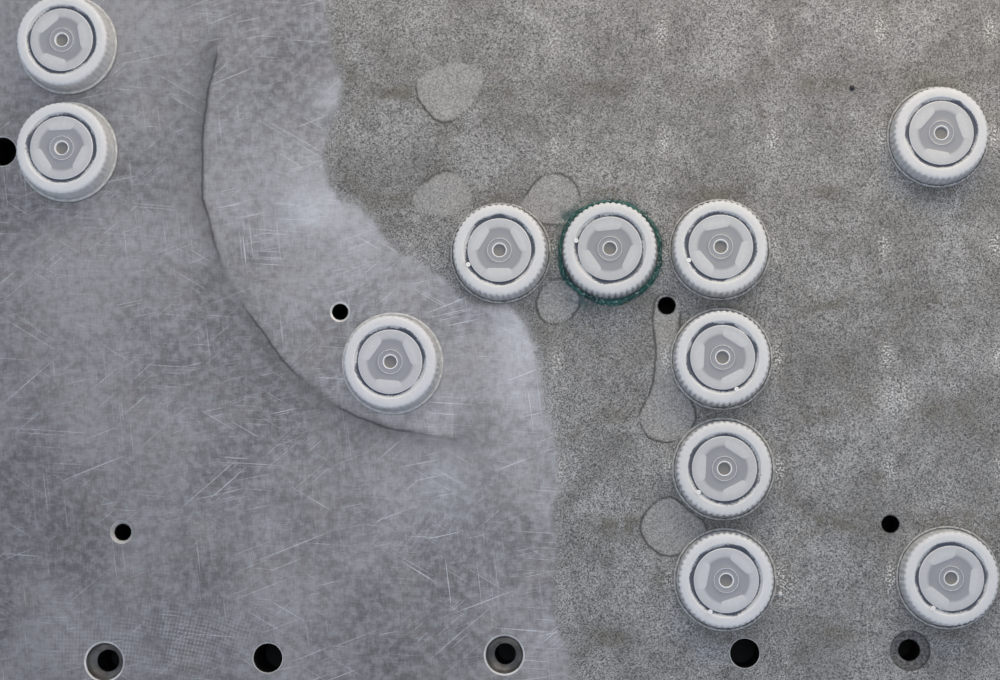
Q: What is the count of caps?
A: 11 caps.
